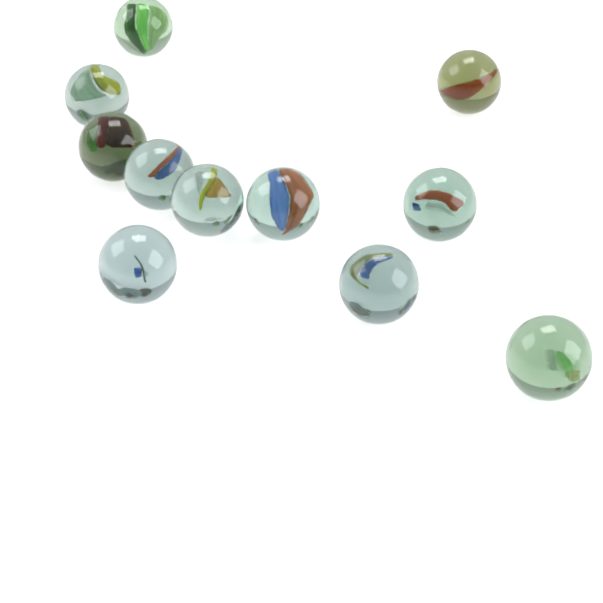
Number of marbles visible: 11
